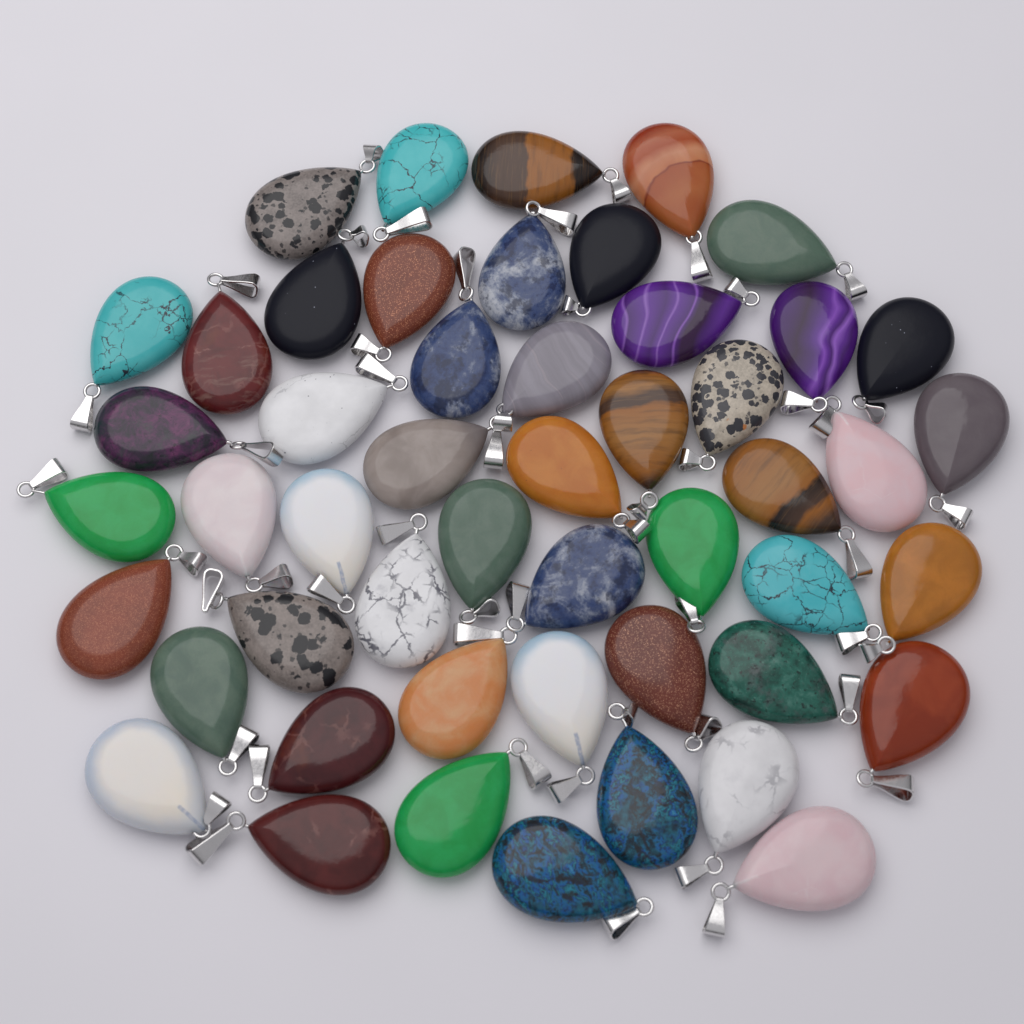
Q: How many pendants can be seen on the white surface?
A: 50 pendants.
